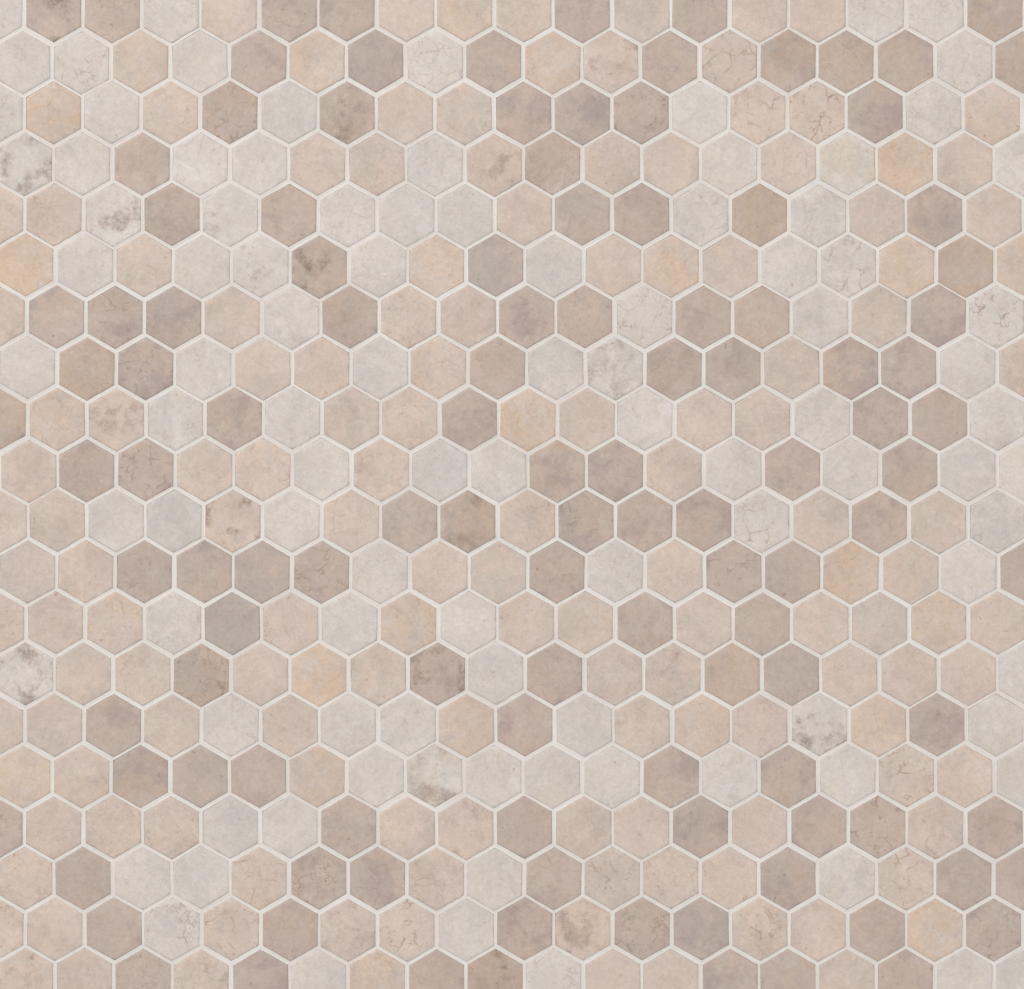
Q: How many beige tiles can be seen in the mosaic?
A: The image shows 145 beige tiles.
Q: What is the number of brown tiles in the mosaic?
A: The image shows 117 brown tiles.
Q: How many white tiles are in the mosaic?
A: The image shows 98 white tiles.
